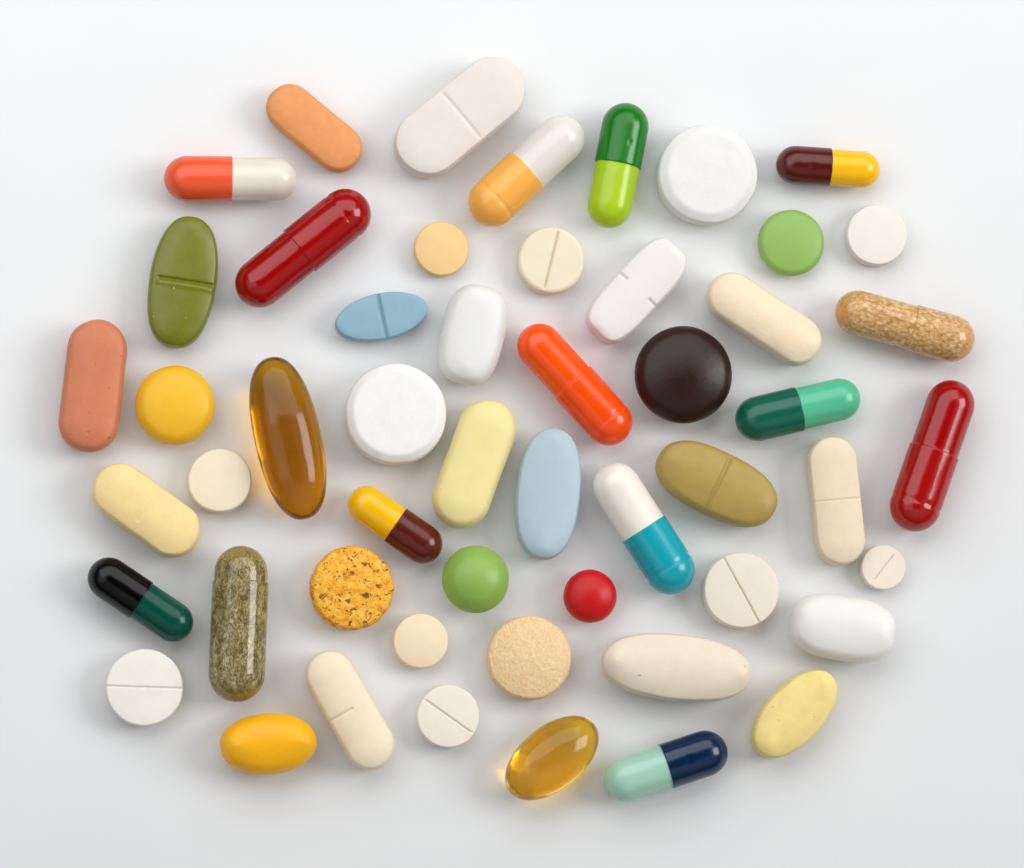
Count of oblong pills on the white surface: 34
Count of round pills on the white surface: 18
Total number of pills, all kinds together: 52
